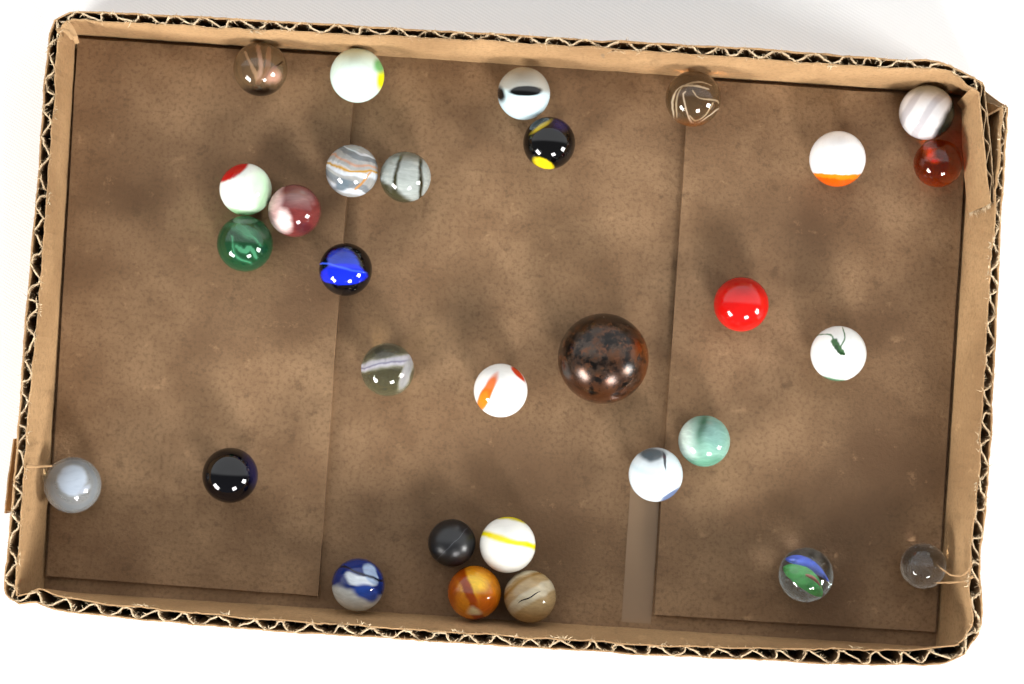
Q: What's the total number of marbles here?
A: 30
